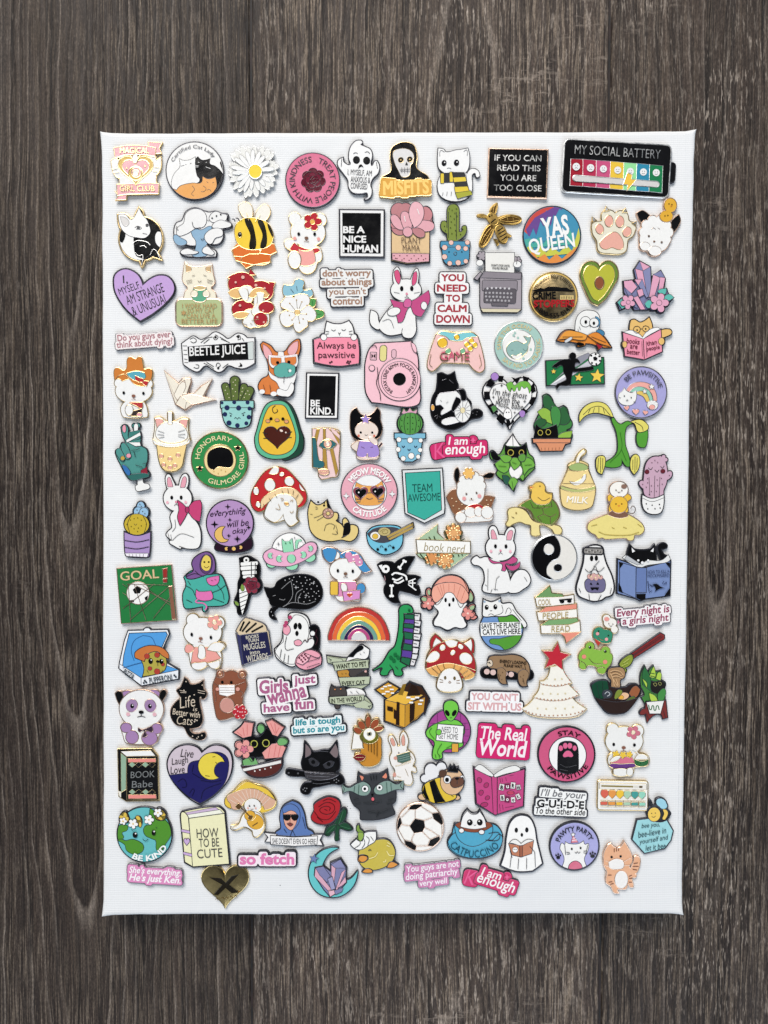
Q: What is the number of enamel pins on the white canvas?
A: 141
